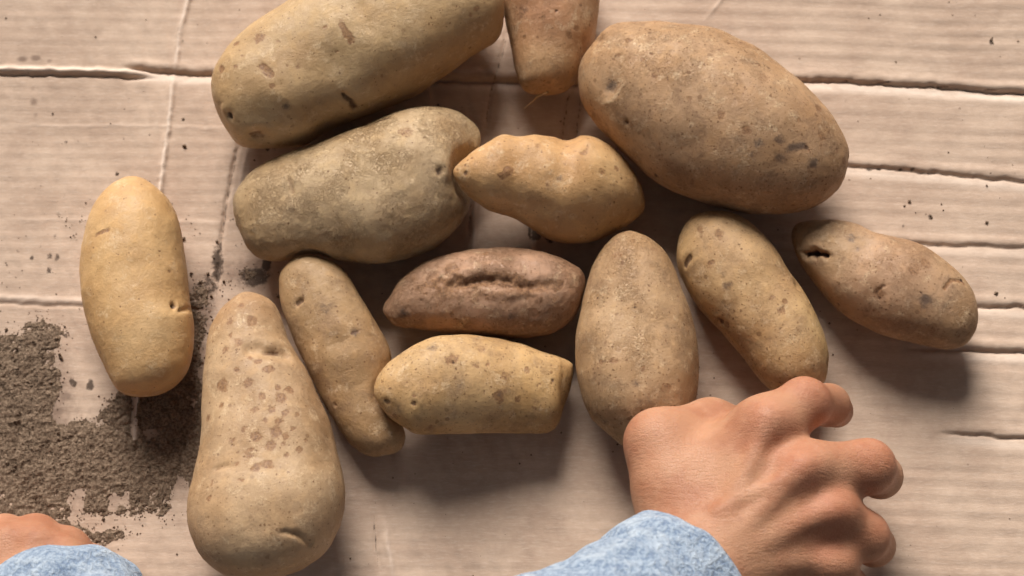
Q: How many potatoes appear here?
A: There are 13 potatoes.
